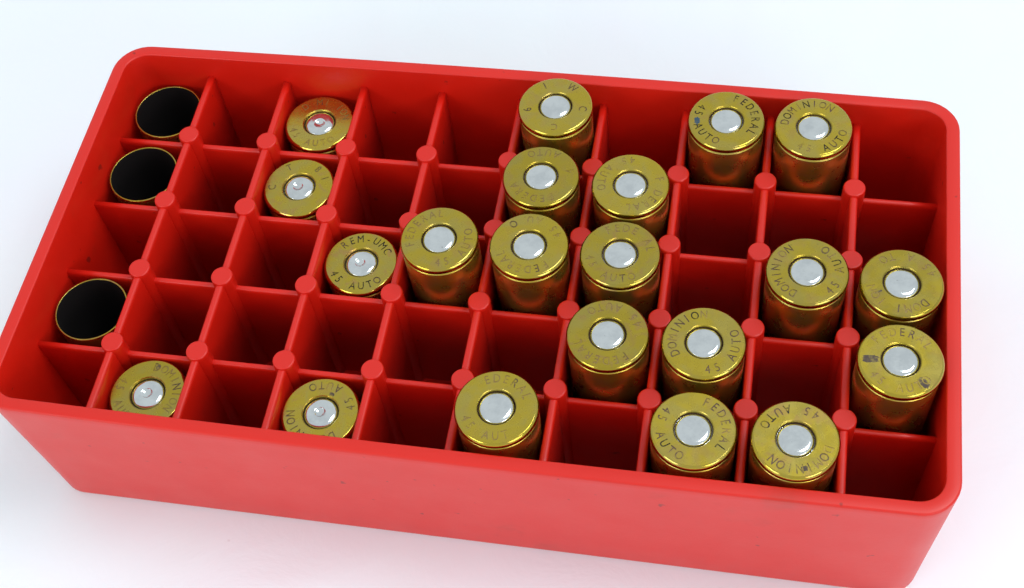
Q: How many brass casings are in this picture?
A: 24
